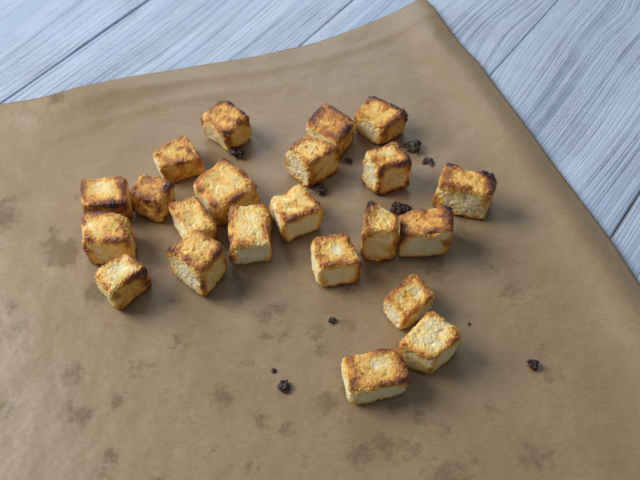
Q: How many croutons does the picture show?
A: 22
